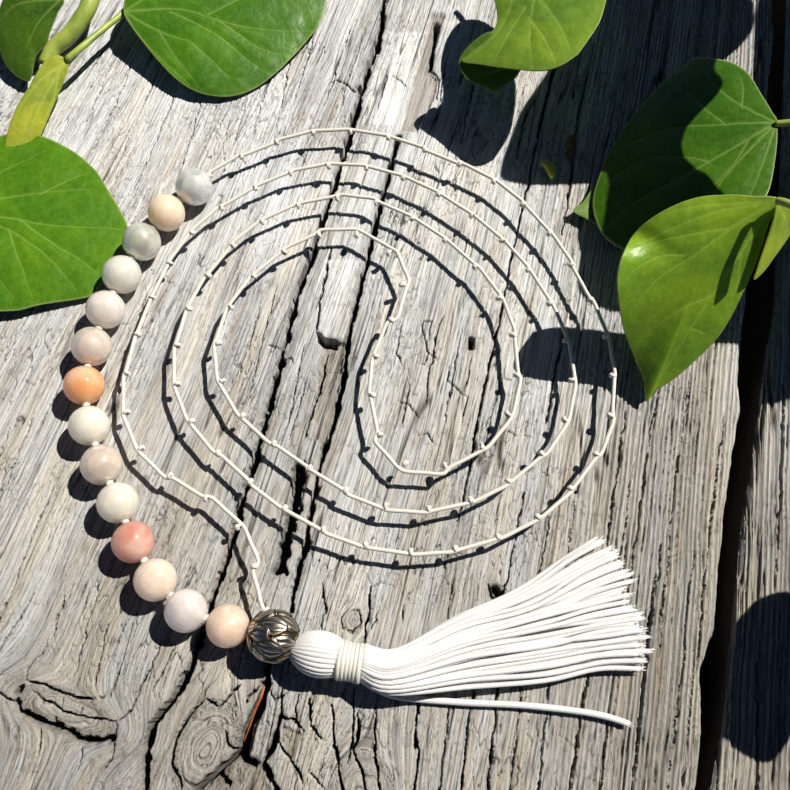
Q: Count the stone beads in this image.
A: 14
